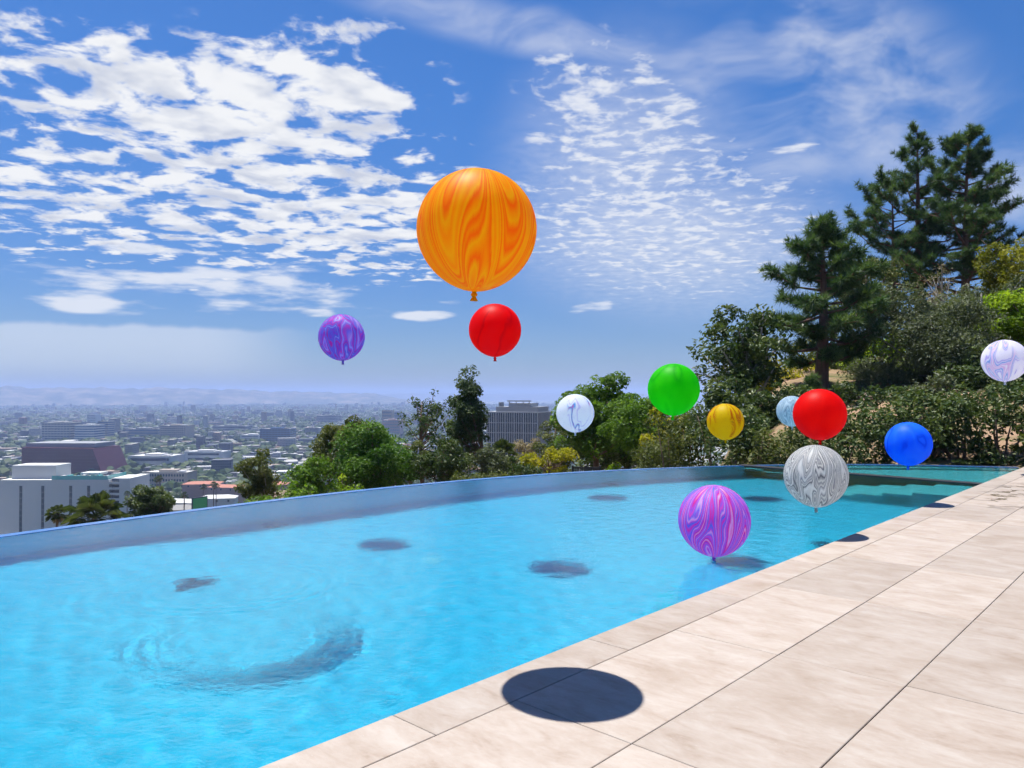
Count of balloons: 12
